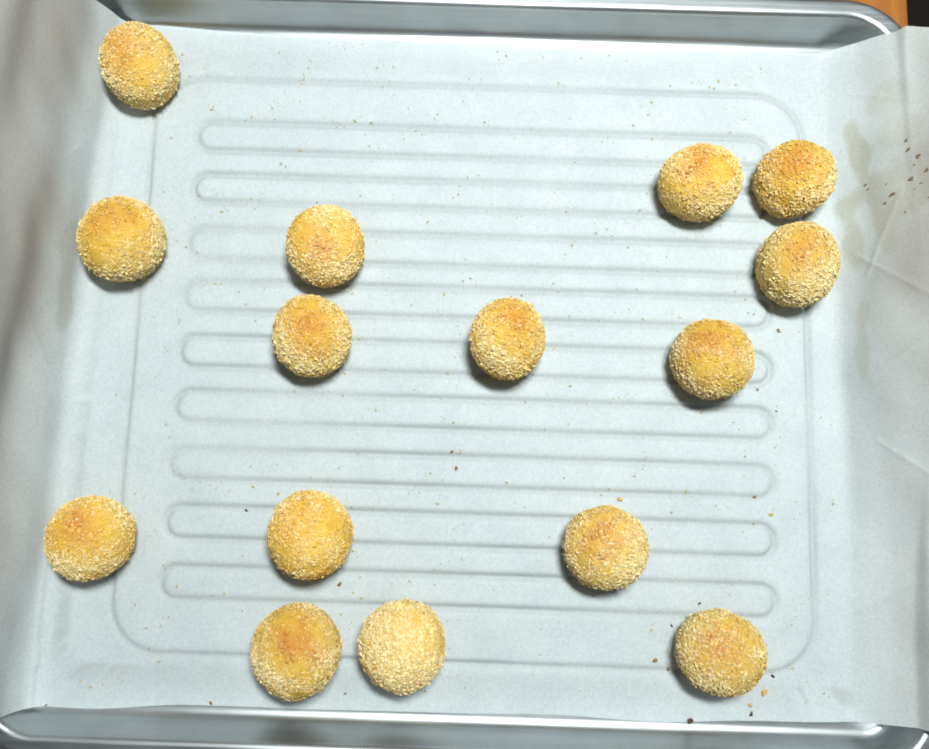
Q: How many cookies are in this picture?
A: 15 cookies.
